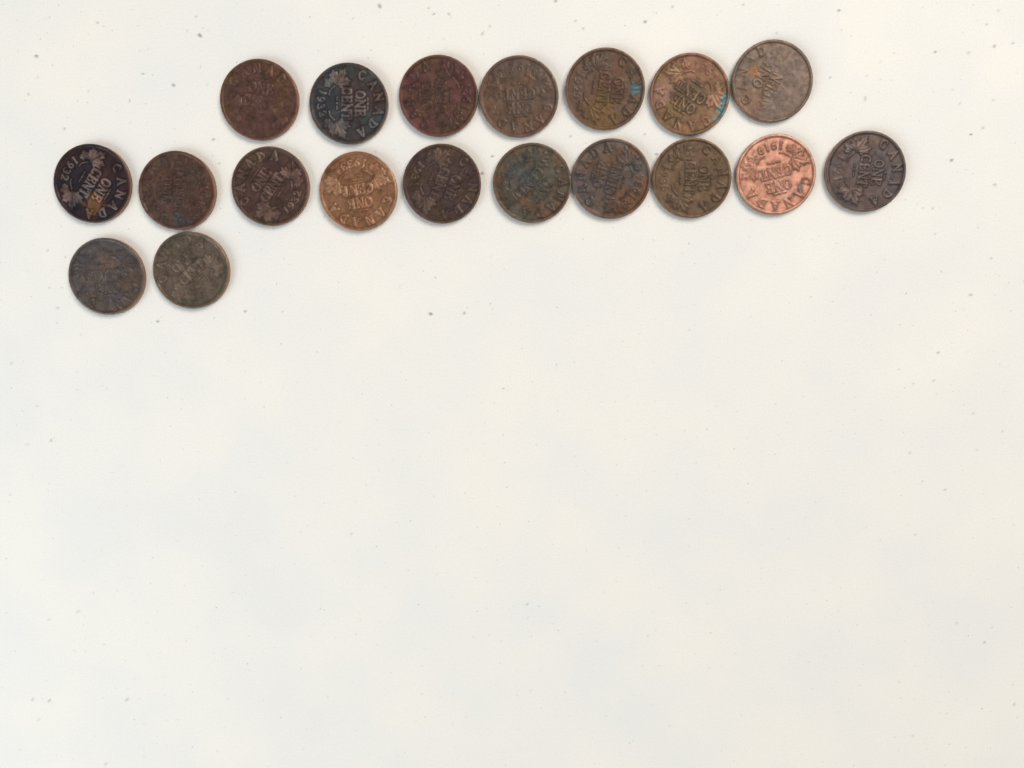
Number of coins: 19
